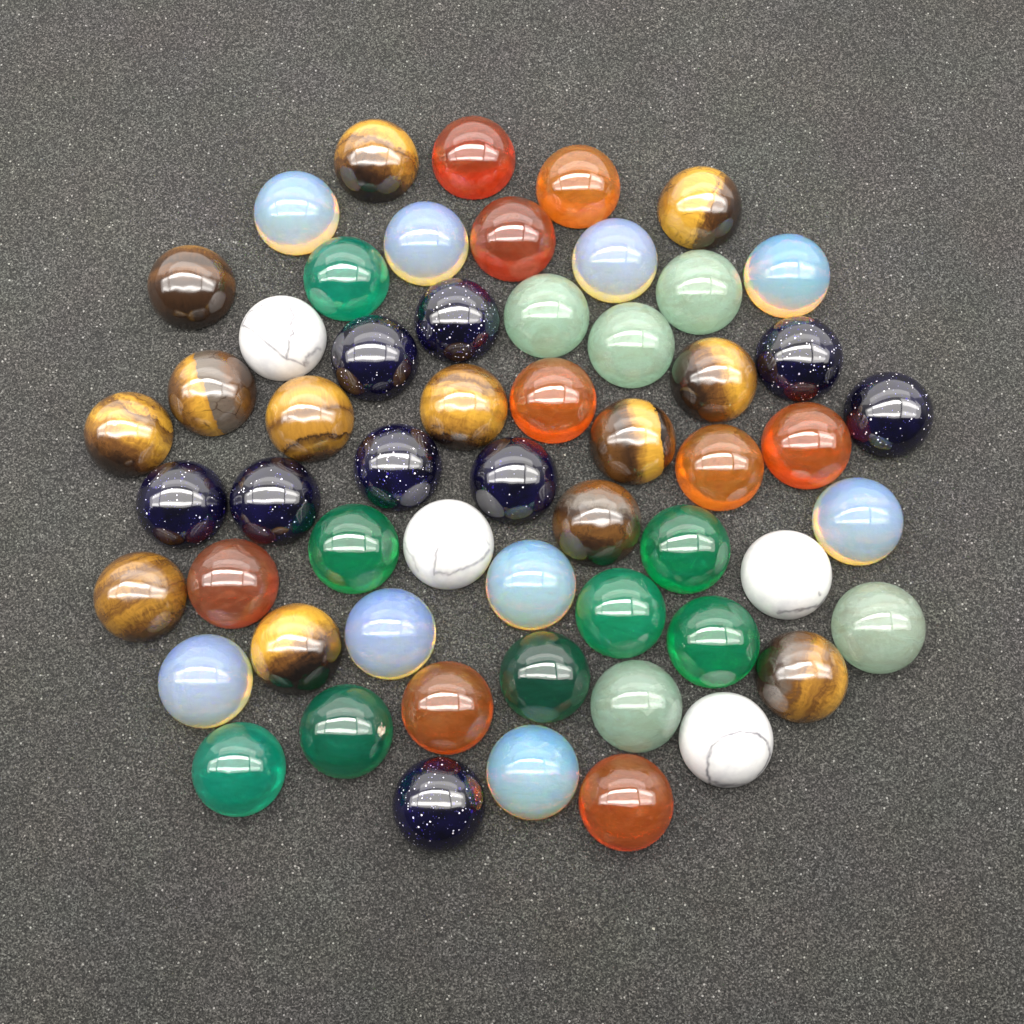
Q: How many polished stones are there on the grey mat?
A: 57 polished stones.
